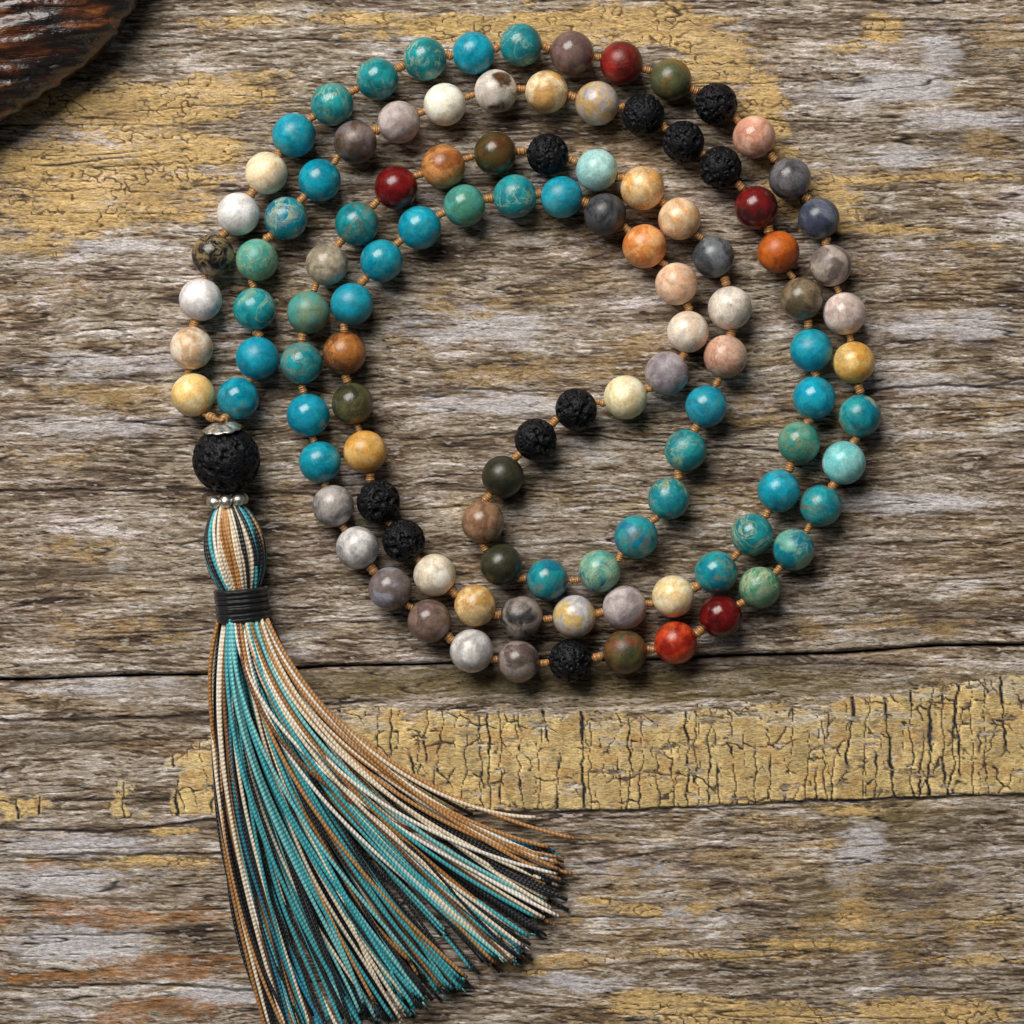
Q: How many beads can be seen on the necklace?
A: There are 112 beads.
